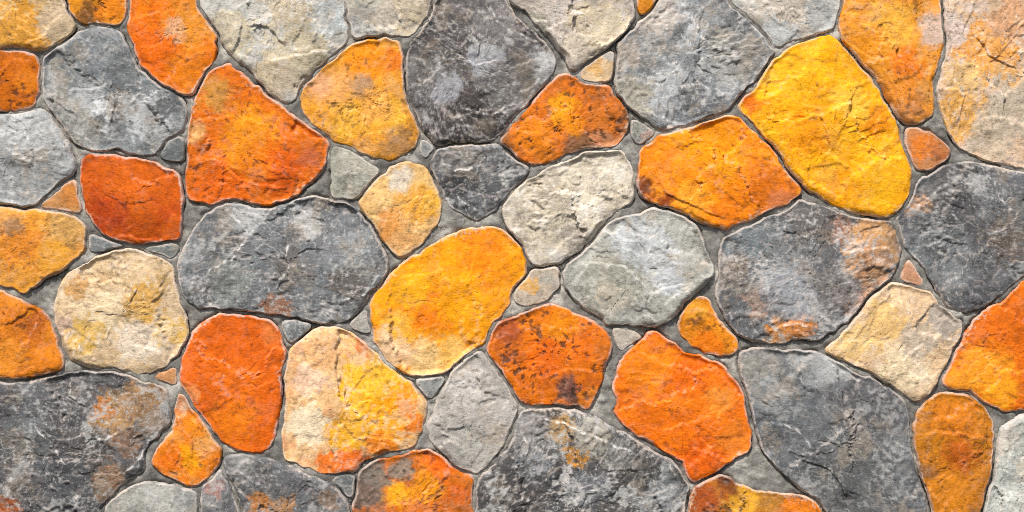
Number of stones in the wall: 68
